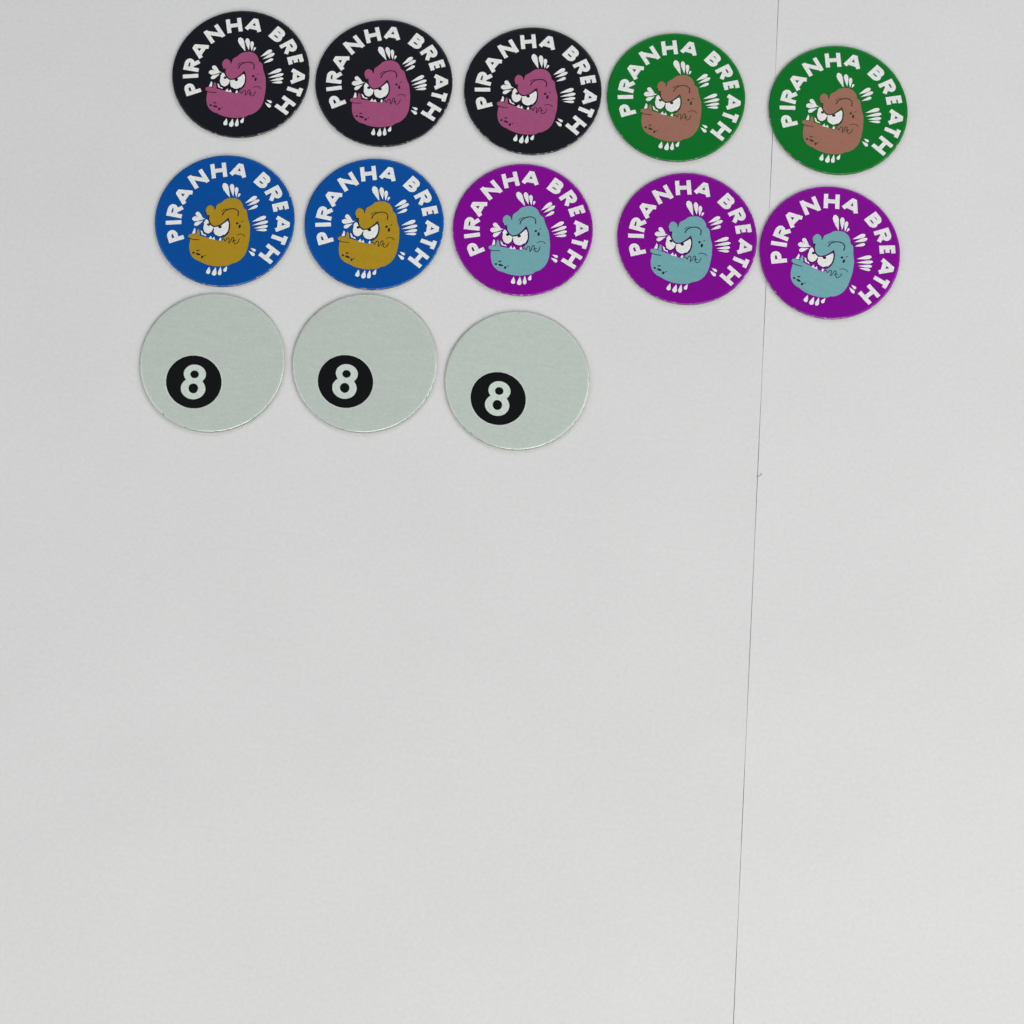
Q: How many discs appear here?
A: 13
